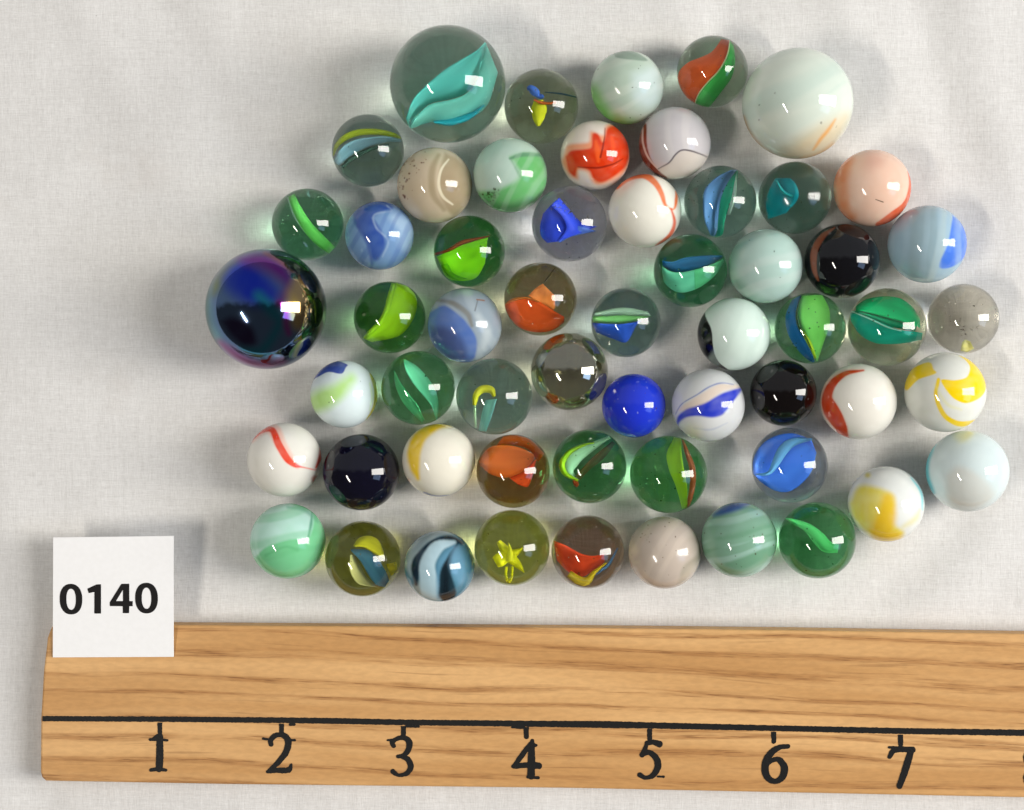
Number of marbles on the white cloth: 57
